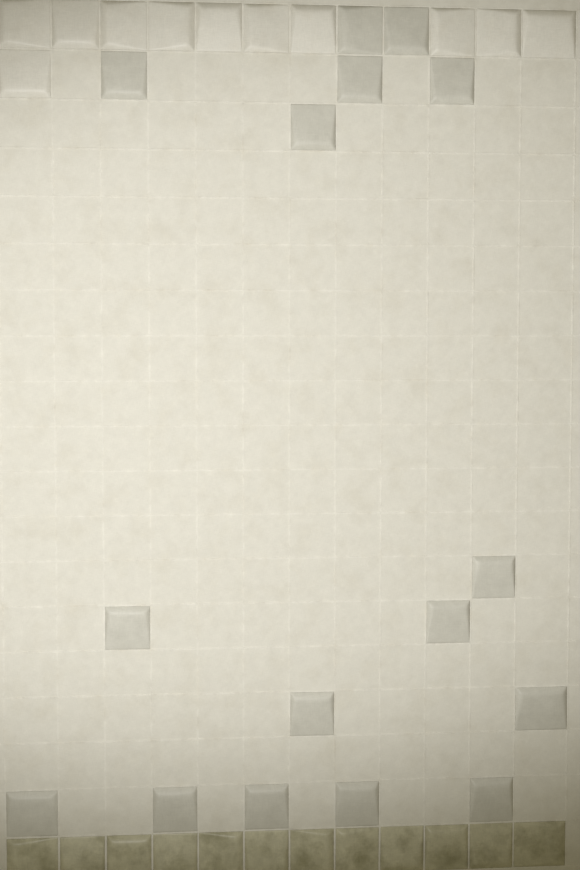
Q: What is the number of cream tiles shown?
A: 11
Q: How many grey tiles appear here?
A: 16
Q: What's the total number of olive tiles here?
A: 12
